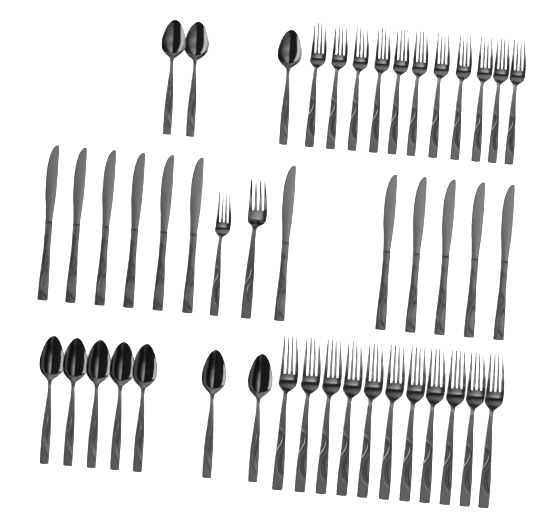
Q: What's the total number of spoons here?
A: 10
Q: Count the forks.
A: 24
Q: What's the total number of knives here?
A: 12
